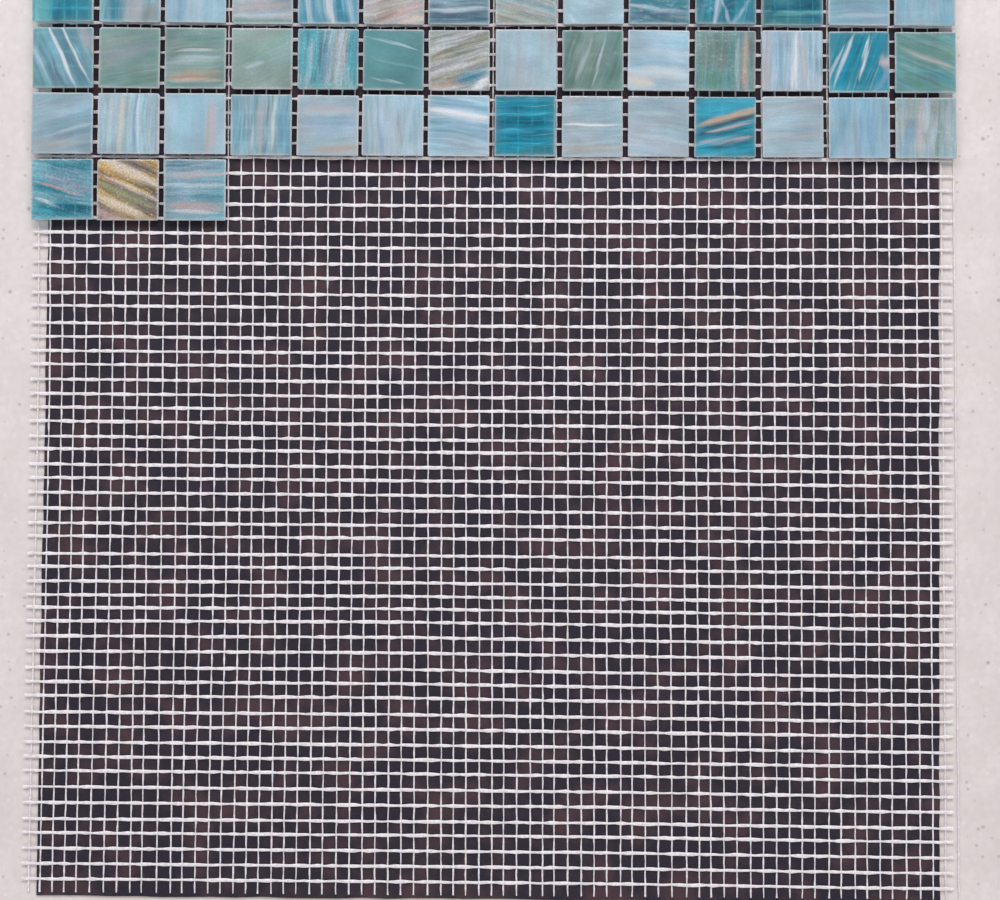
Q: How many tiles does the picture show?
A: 45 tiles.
